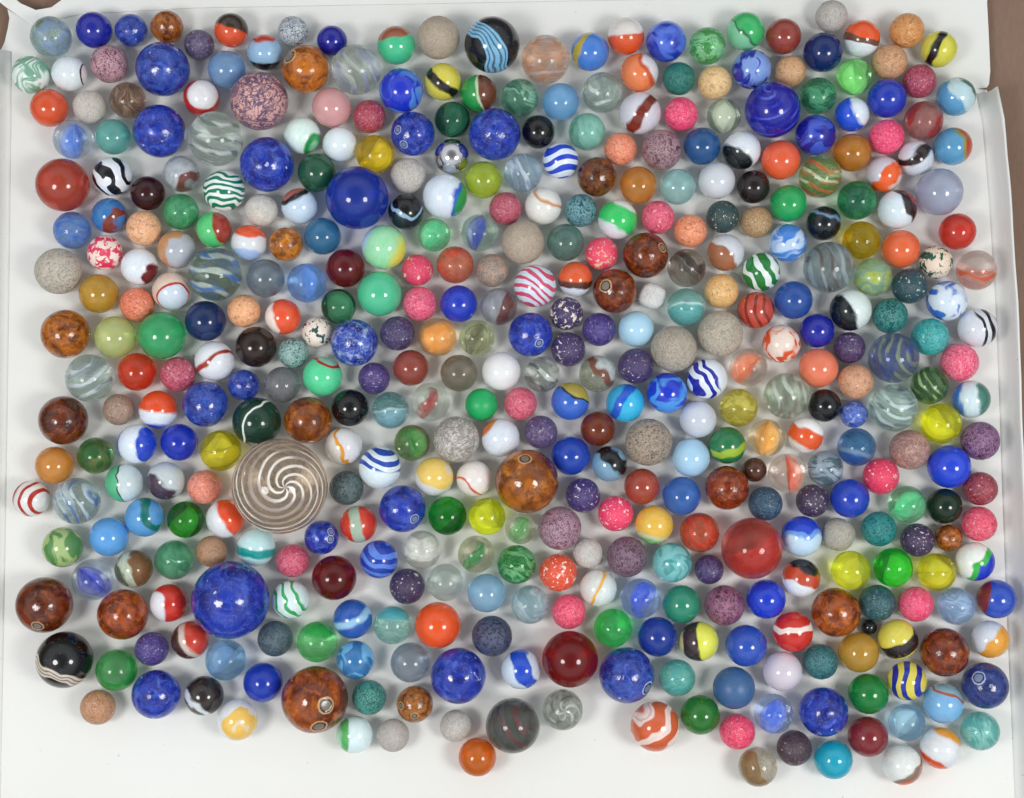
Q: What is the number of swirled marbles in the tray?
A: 198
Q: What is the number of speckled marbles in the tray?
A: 134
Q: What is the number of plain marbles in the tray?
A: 85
